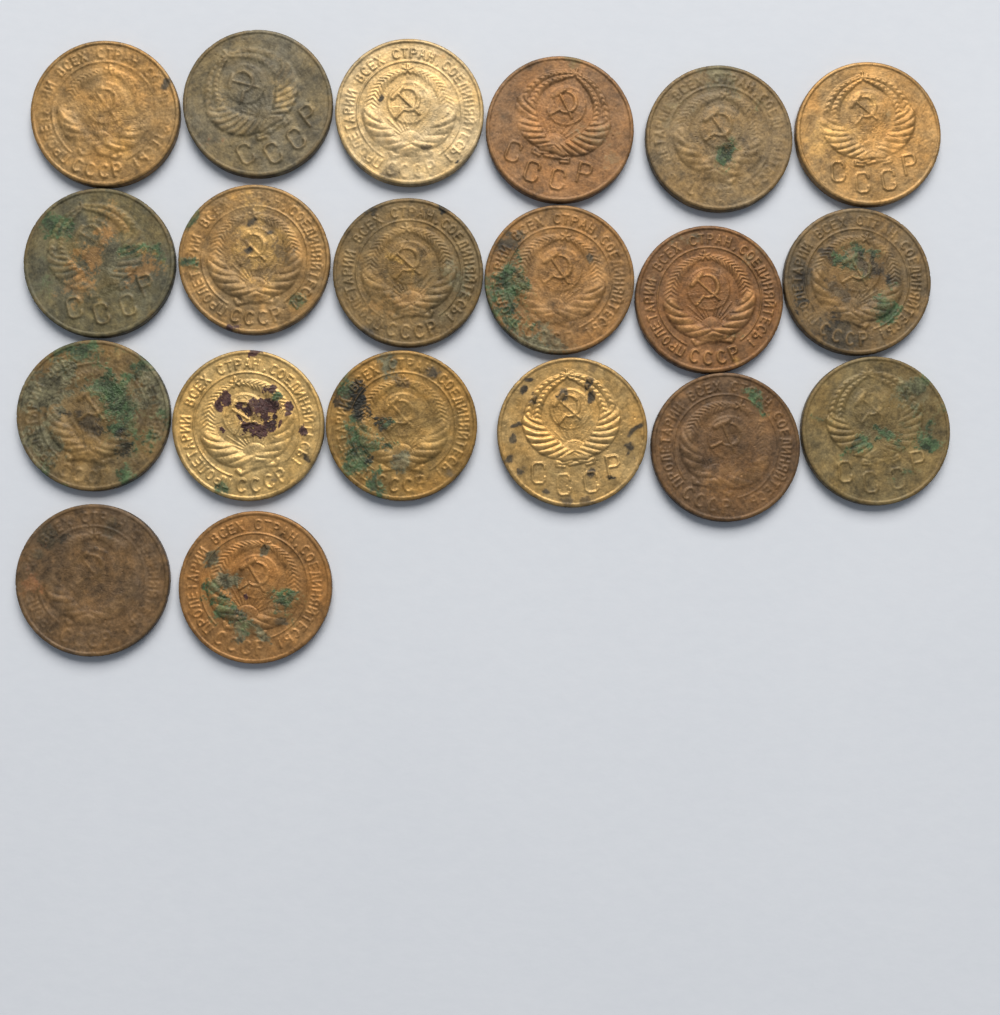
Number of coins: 20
